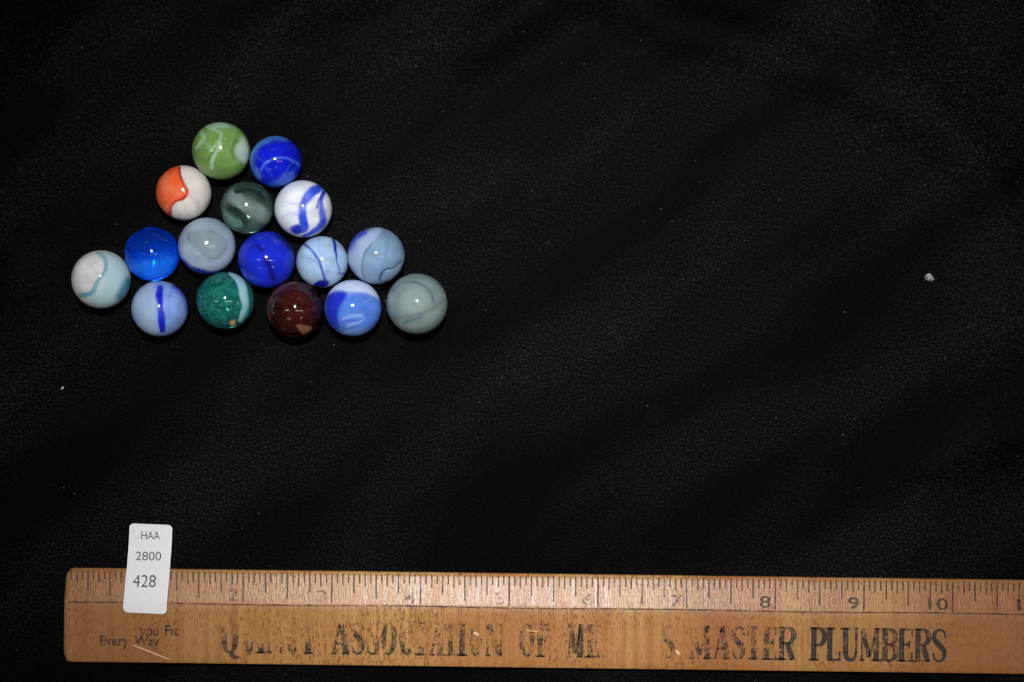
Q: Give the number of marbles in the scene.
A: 16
